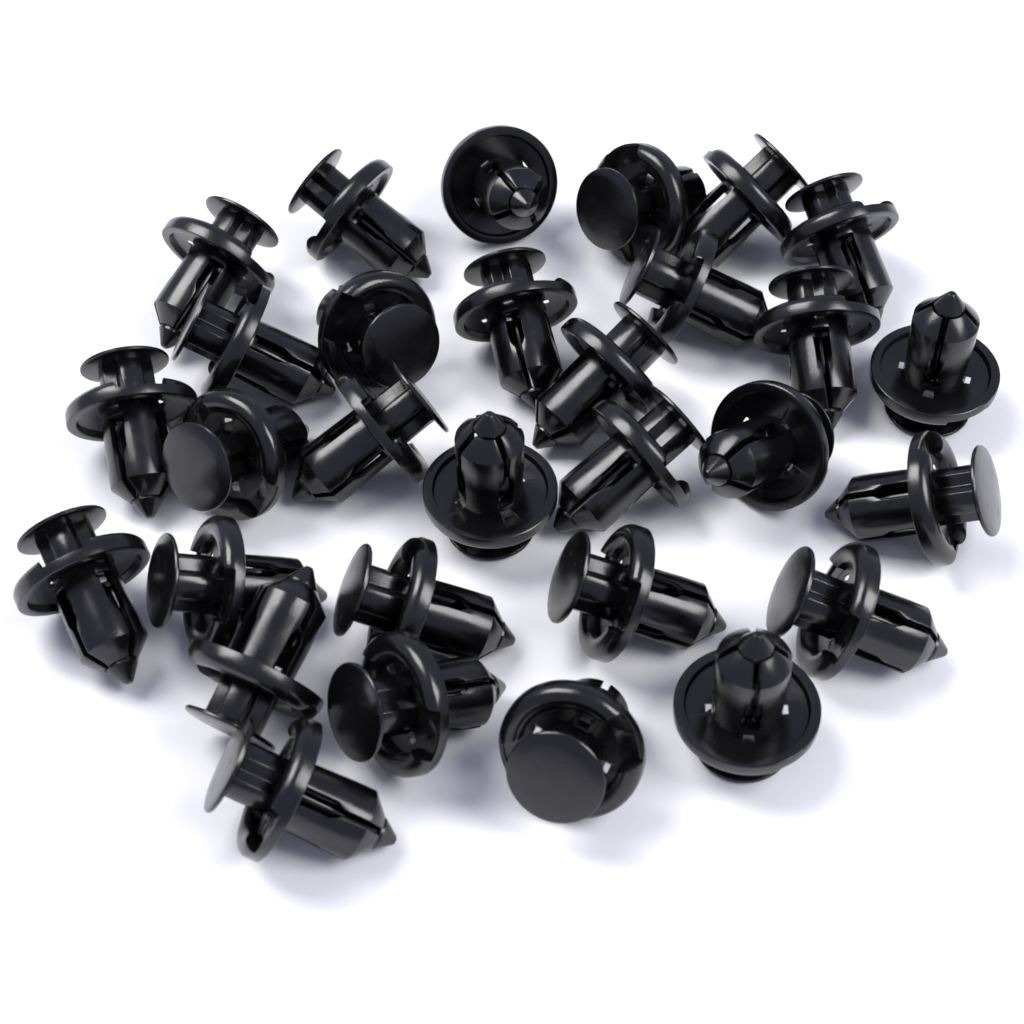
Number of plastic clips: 30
